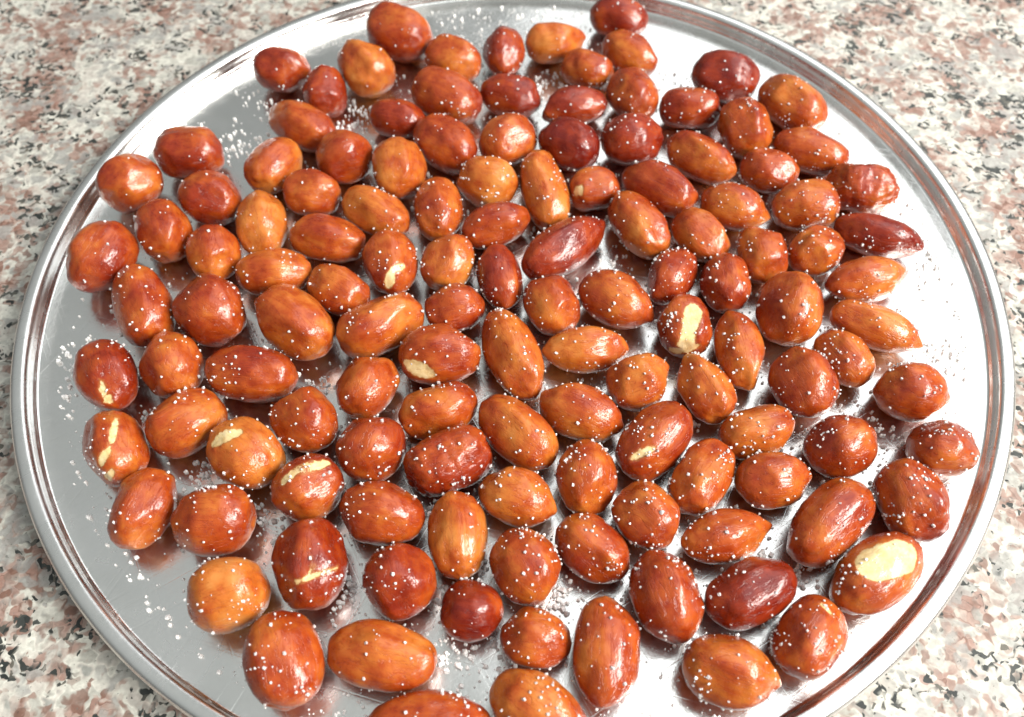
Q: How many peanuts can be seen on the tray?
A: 129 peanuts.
